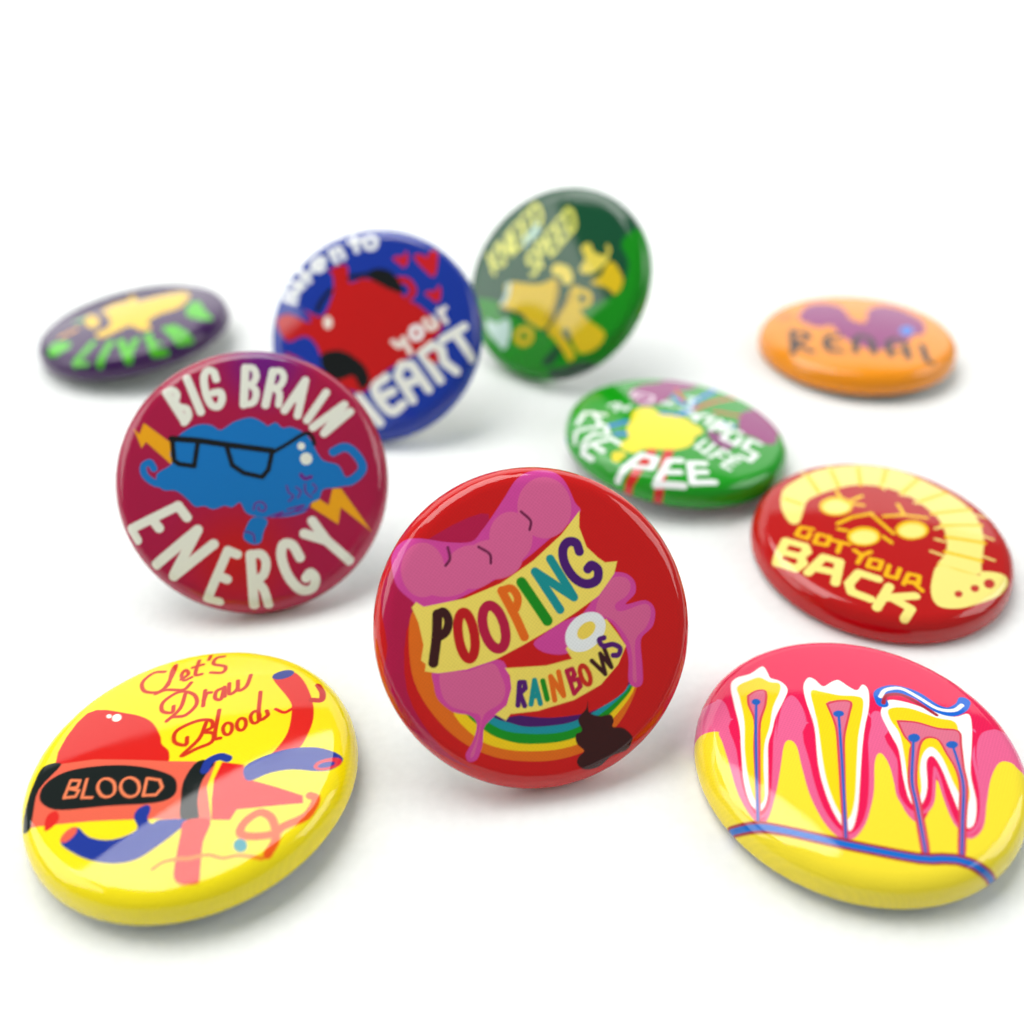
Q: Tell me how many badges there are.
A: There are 10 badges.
